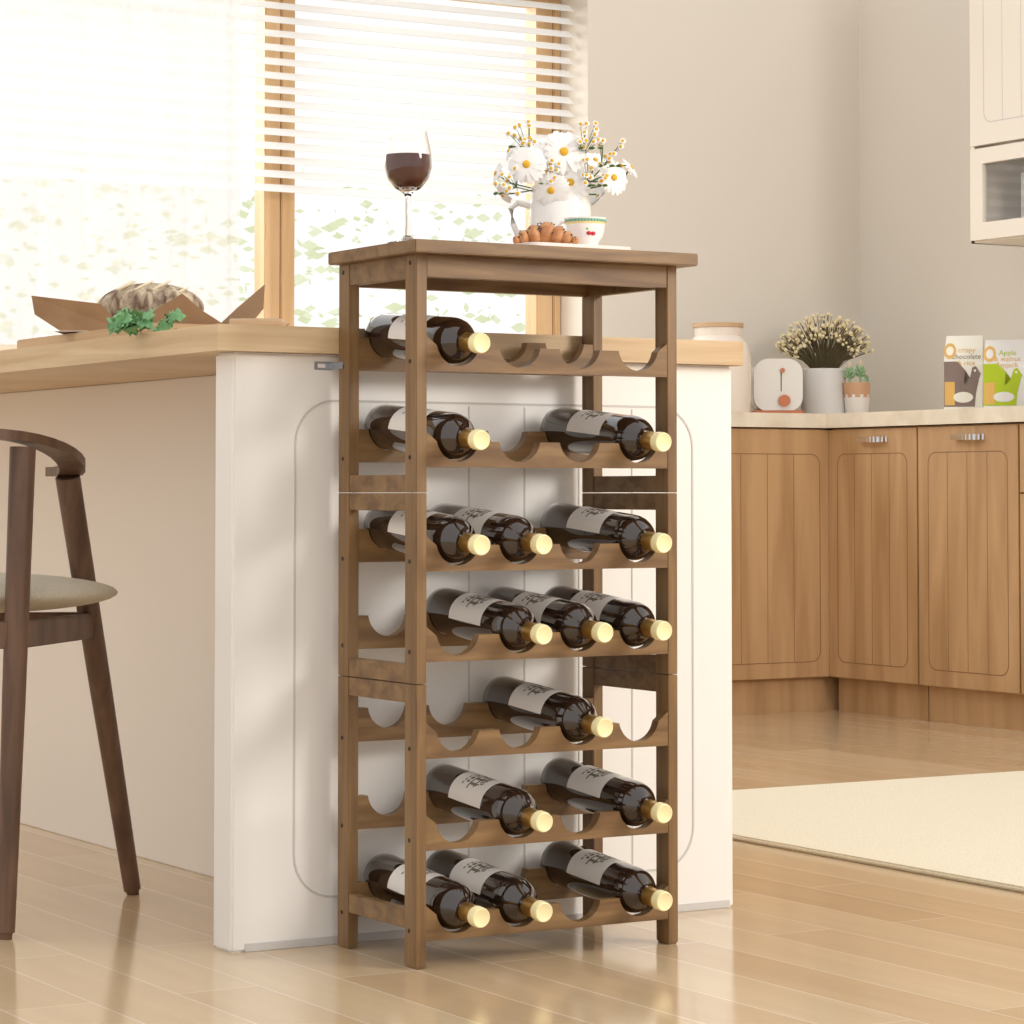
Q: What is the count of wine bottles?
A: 15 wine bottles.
